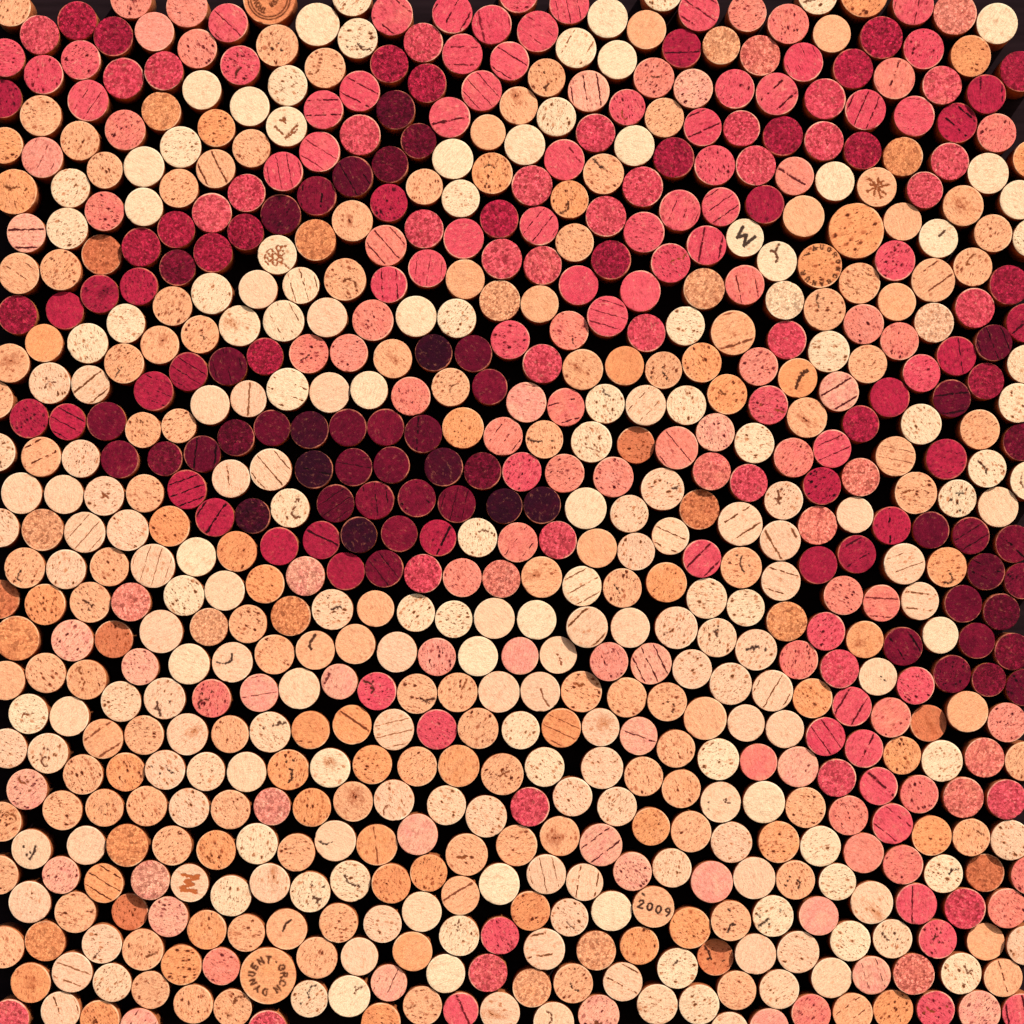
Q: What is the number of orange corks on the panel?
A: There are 200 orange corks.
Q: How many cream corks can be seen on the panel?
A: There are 200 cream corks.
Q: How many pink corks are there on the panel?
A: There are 191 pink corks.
